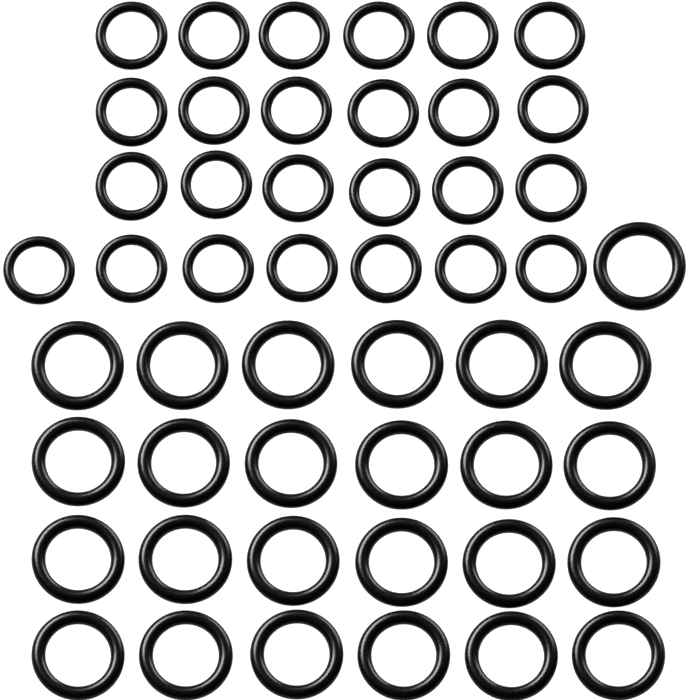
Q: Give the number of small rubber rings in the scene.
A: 25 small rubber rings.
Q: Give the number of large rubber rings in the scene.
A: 25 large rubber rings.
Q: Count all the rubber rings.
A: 50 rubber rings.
